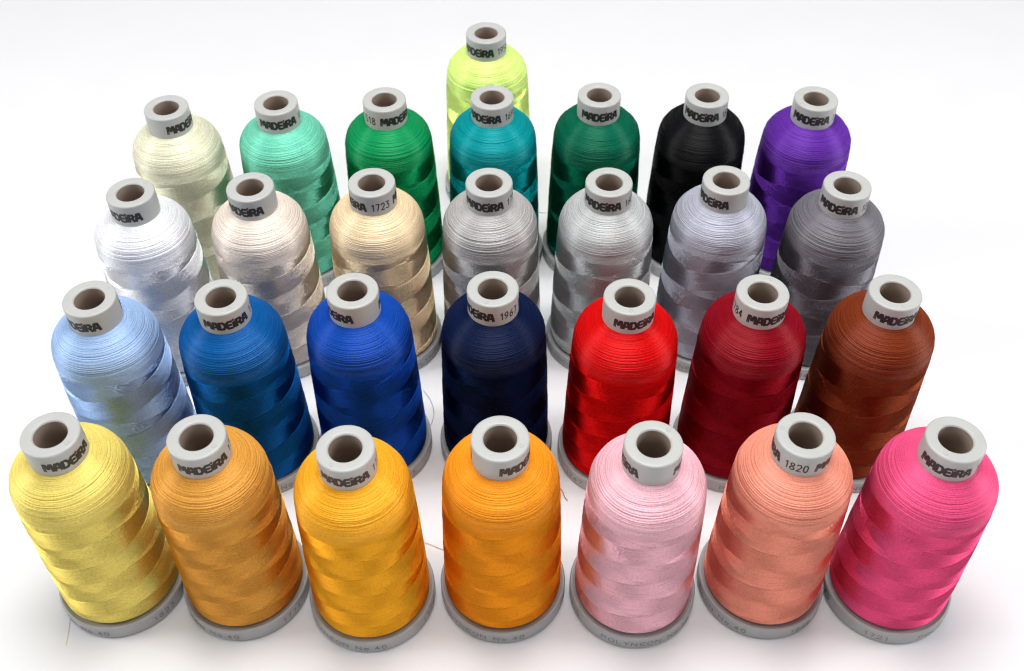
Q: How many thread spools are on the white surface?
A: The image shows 29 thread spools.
